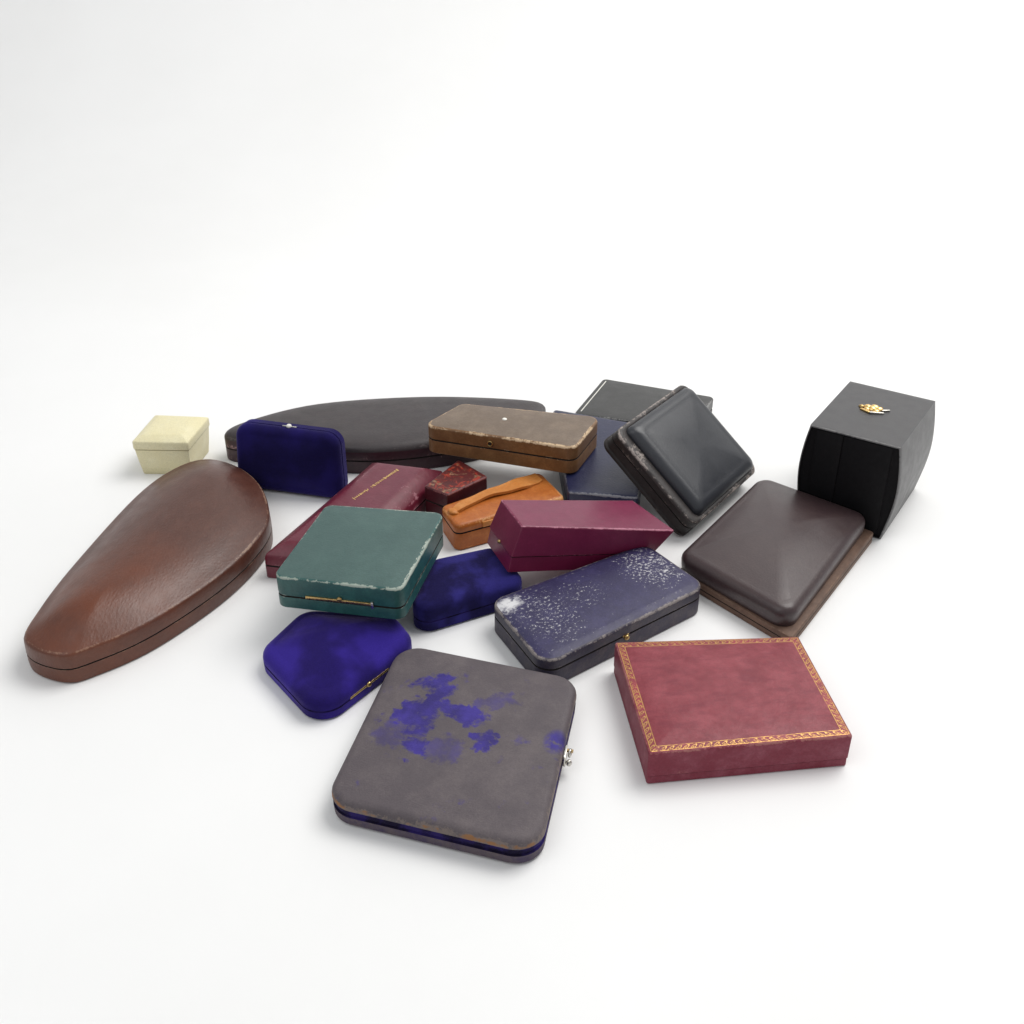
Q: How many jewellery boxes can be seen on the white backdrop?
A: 20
